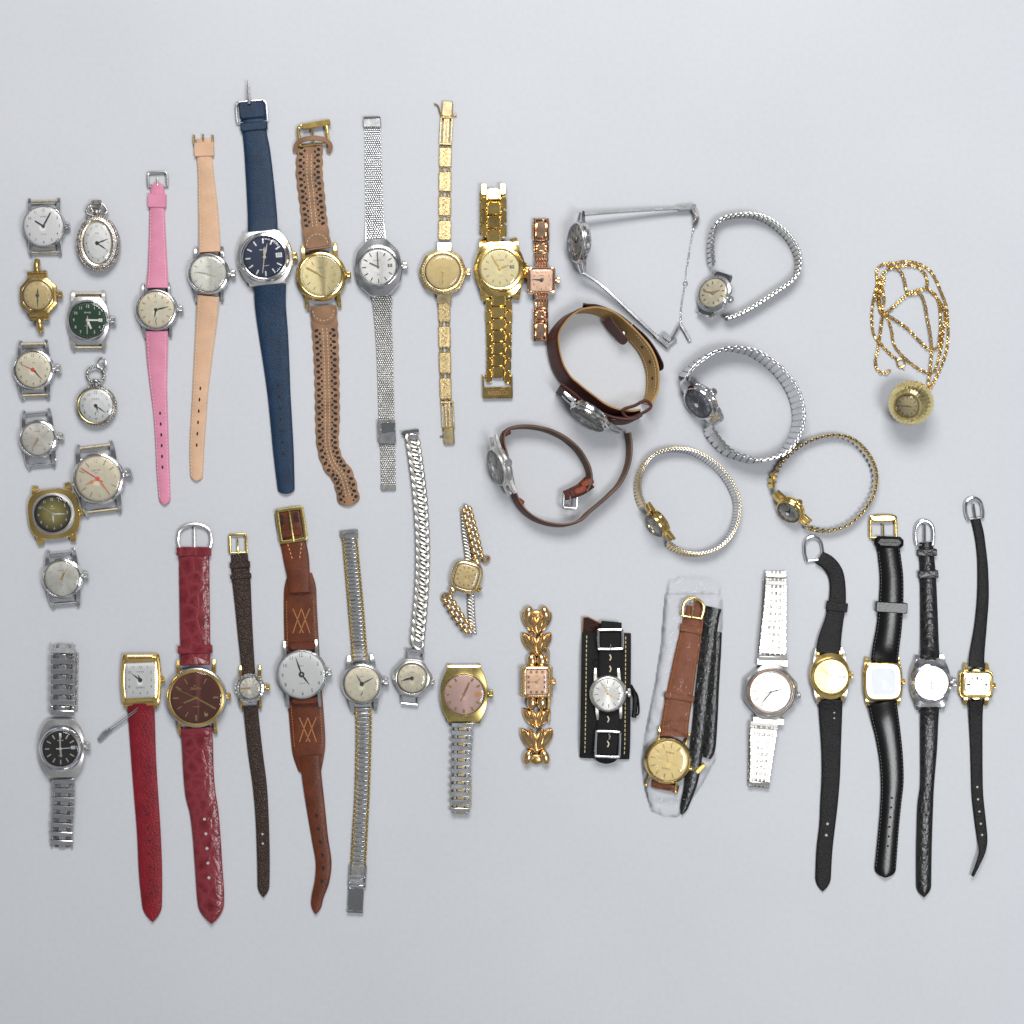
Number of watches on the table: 43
